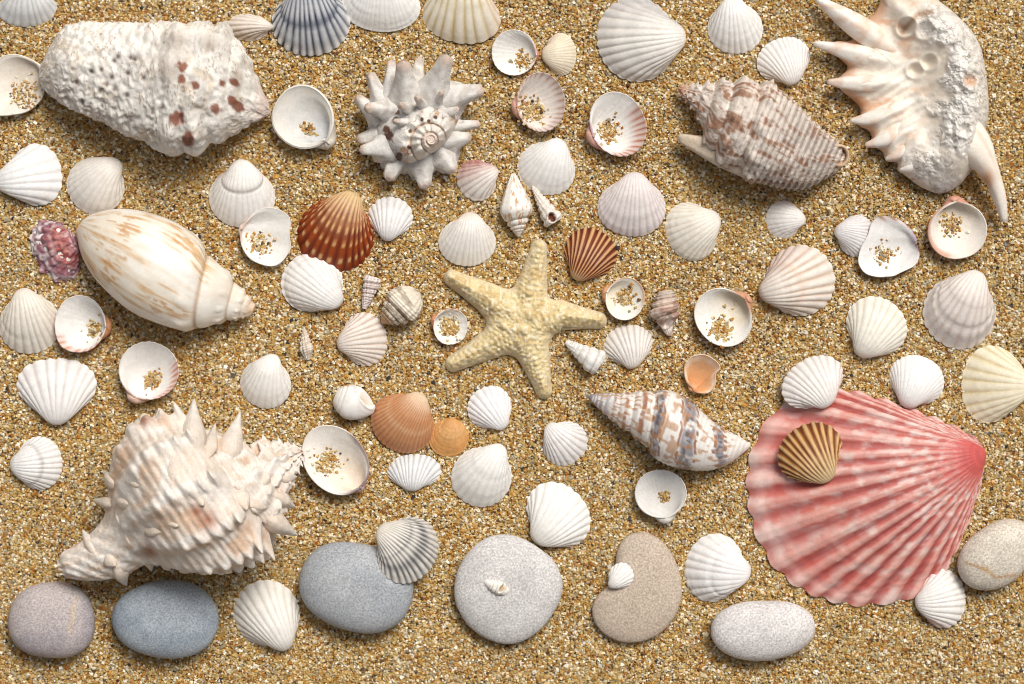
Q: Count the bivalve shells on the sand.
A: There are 66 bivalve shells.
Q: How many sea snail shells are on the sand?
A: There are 16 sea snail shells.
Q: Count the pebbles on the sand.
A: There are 7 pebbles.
